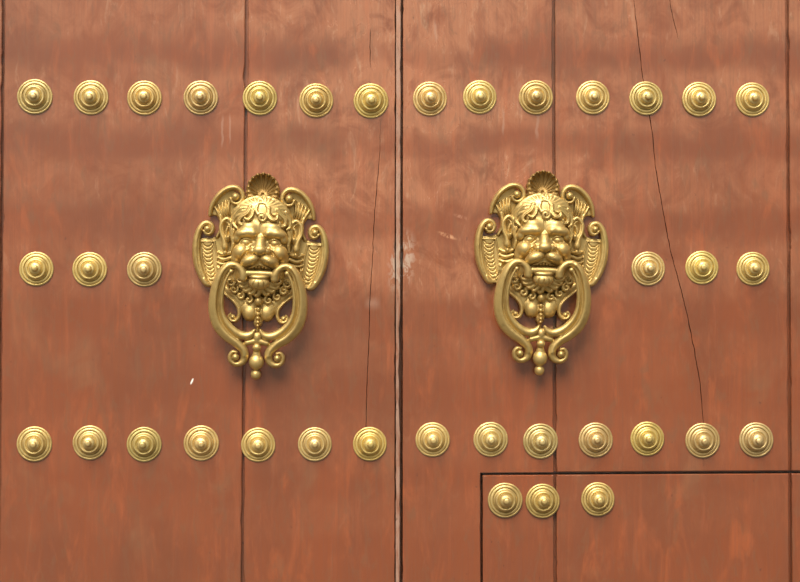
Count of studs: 37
